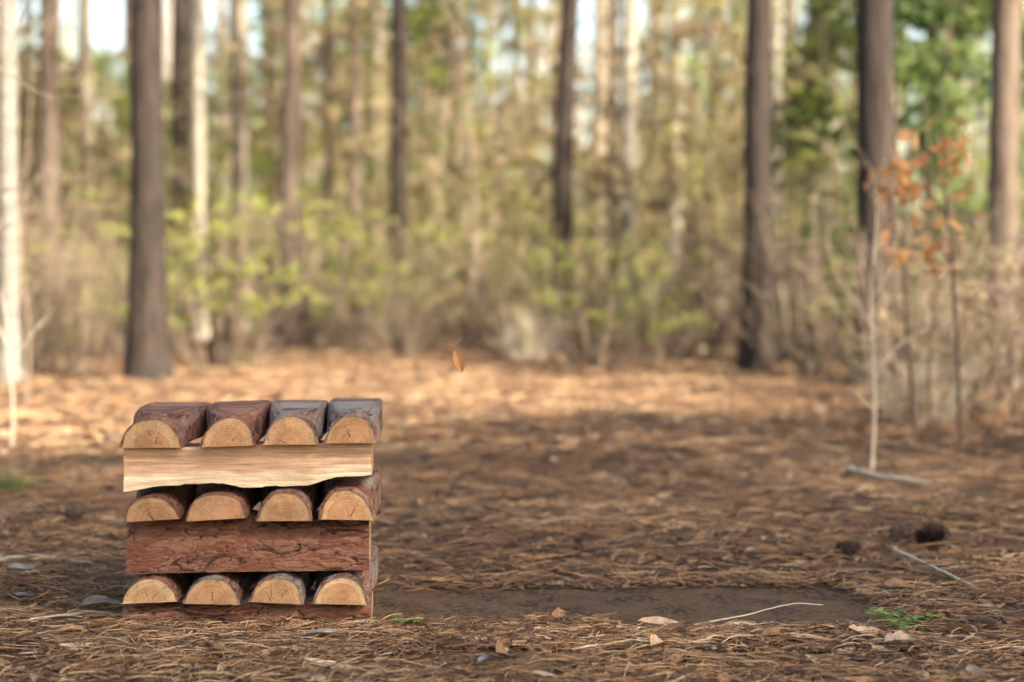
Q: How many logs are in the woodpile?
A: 15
